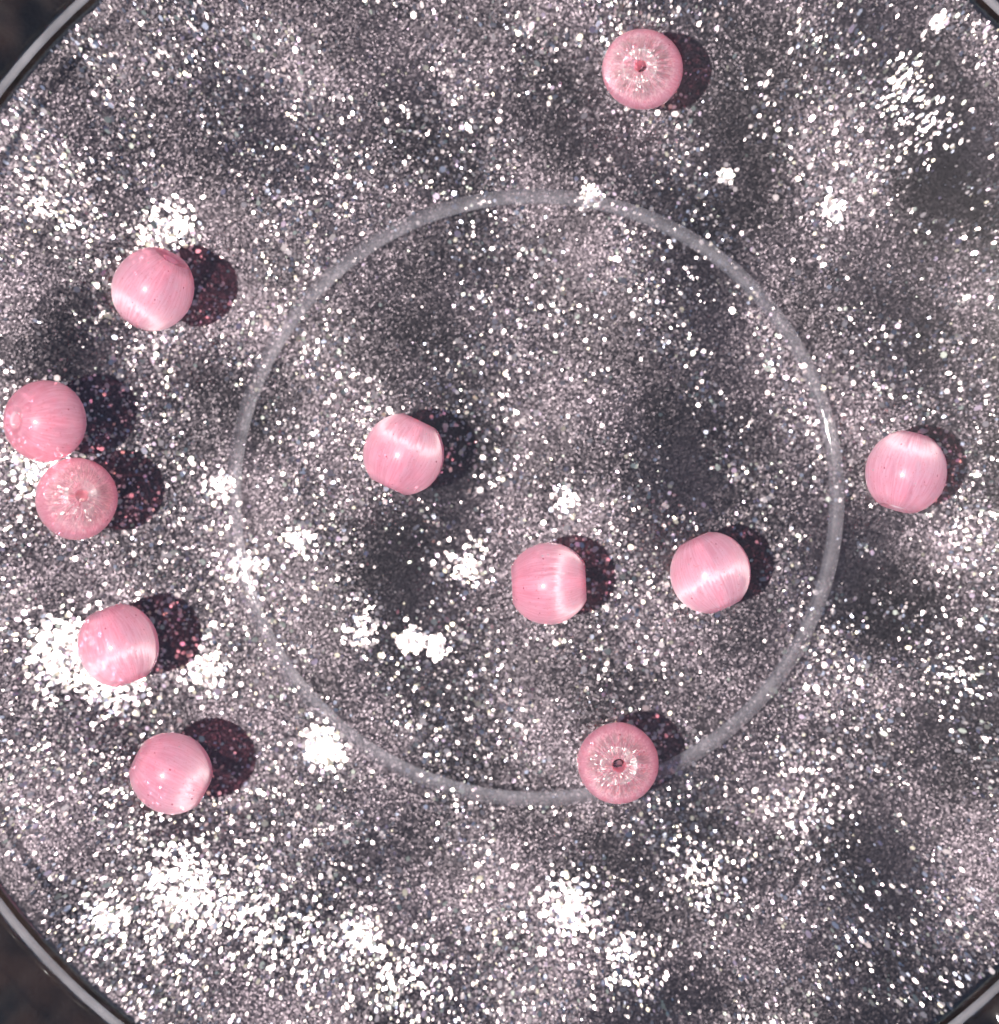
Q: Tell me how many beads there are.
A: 11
